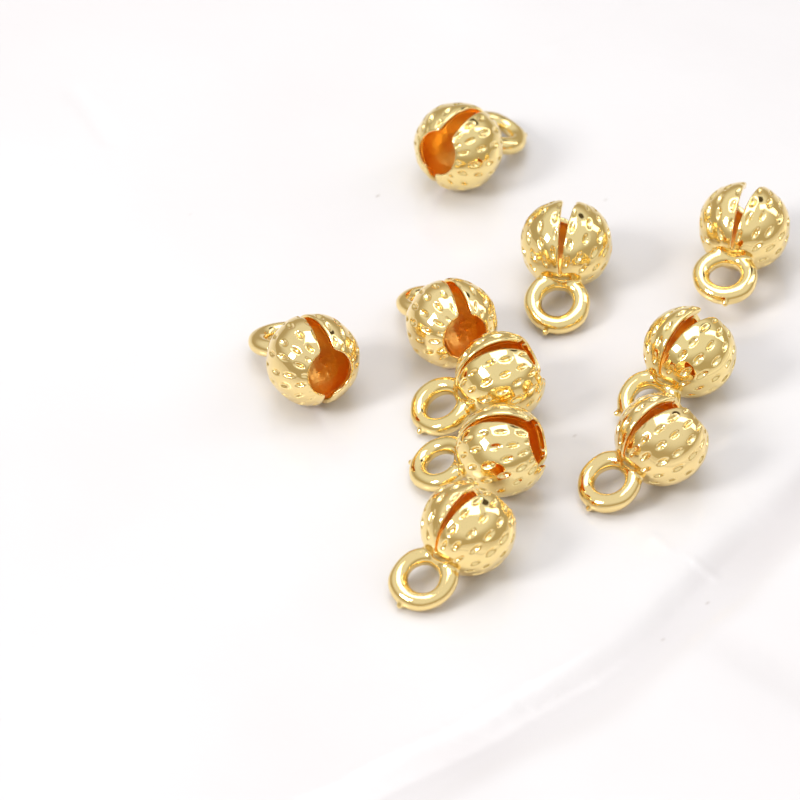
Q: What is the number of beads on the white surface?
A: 10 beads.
